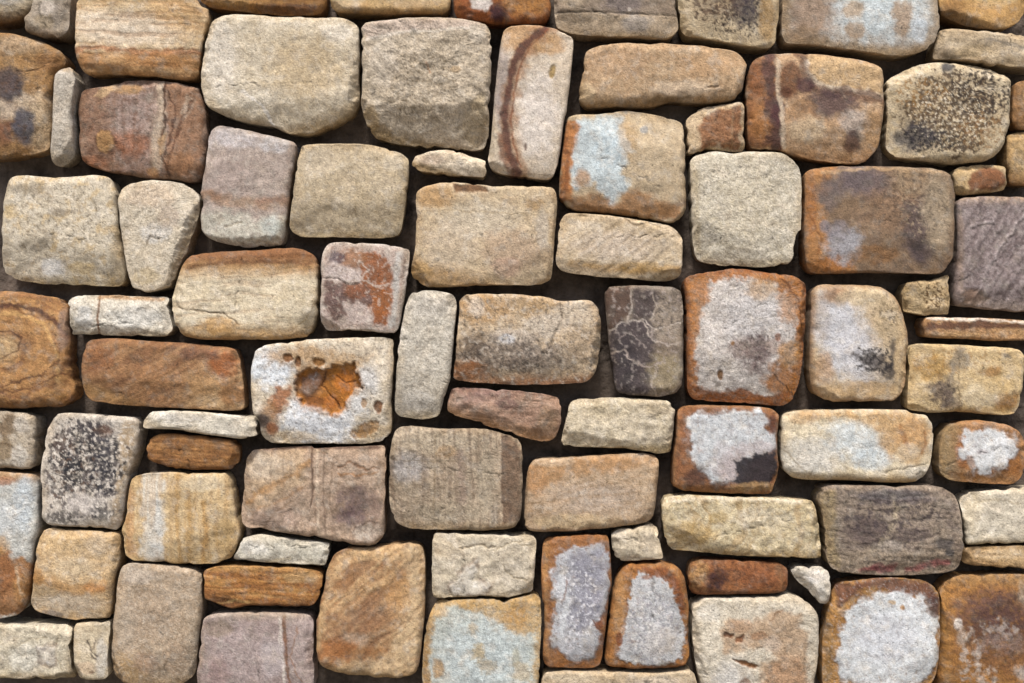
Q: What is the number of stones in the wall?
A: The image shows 86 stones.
